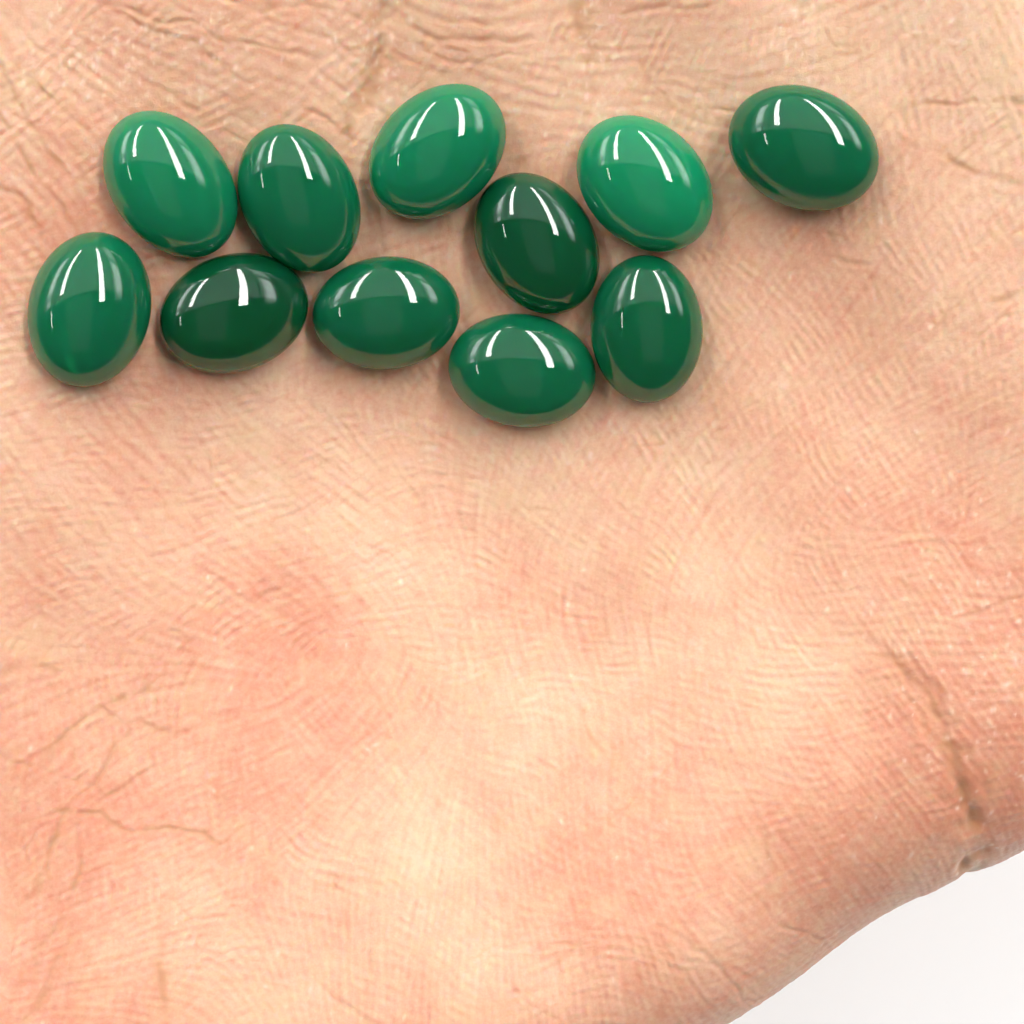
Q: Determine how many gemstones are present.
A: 11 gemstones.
